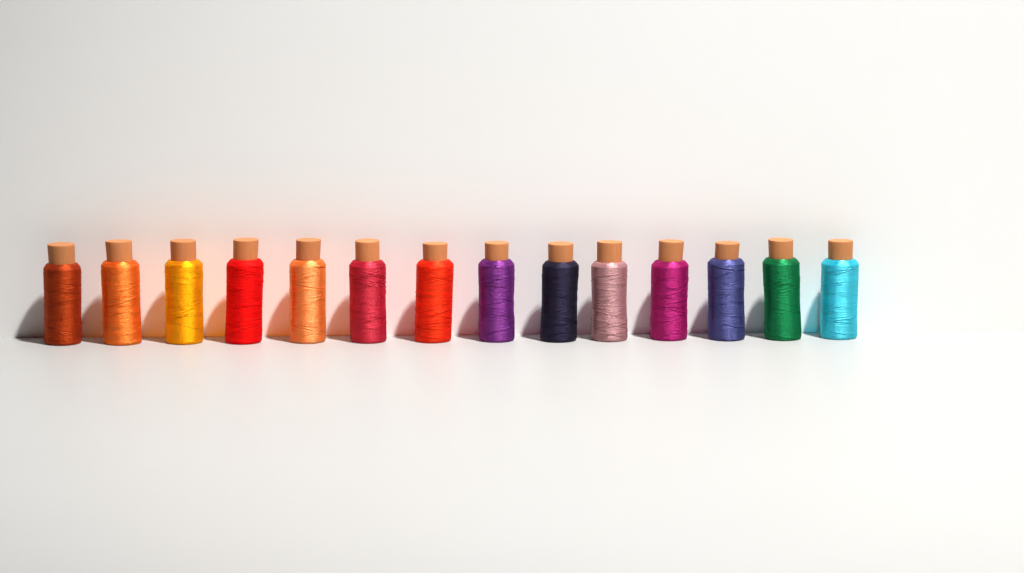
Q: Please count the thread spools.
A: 14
